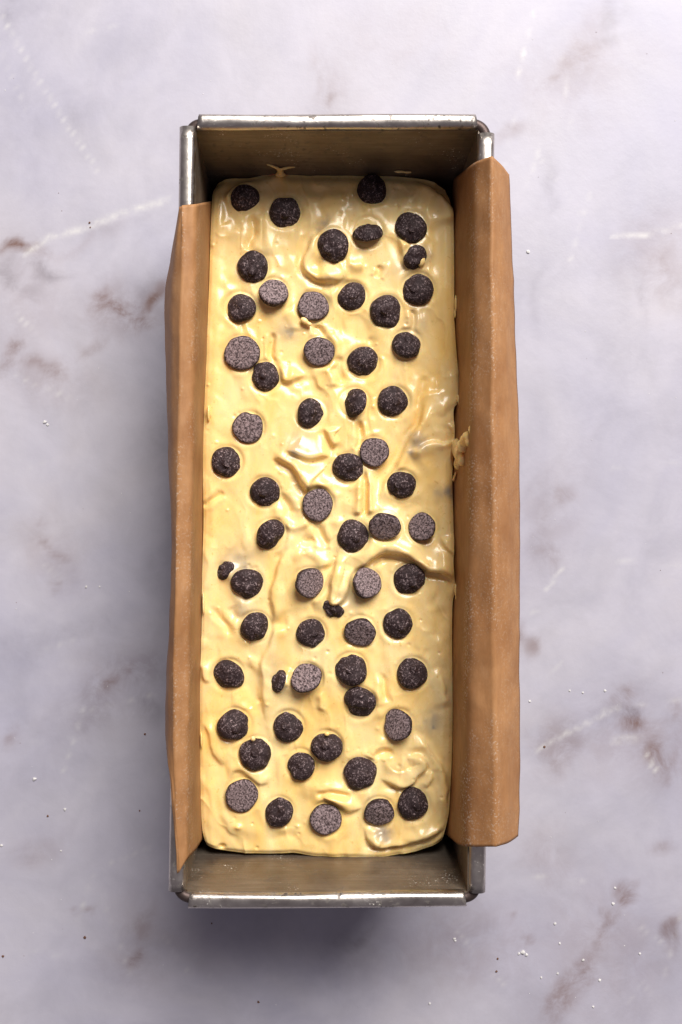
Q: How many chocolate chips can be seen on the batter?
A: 61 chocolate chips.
